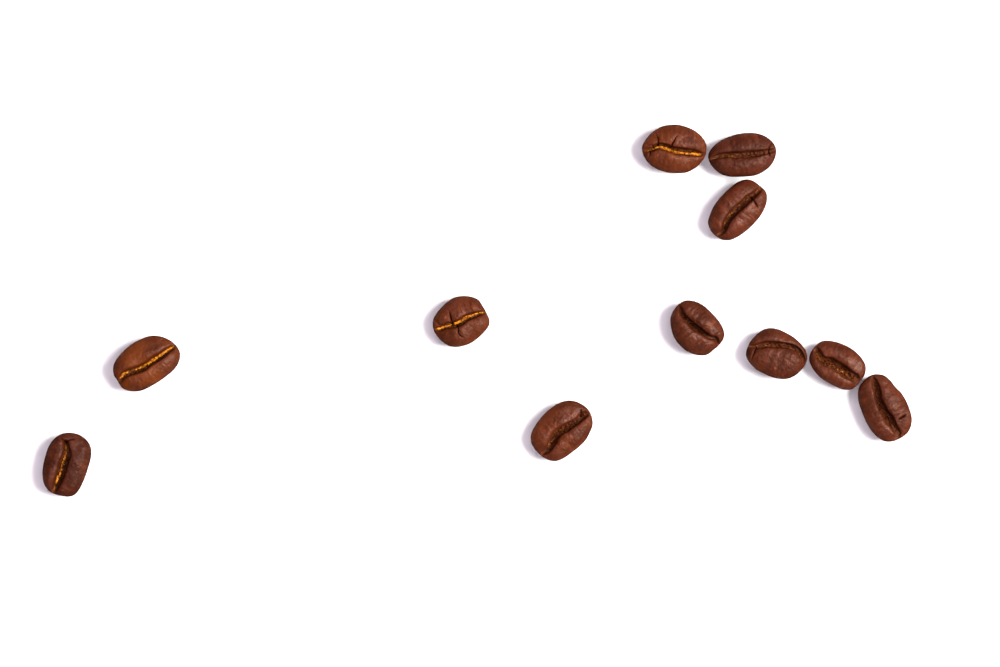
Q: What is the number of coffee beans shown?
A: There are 11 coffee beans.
